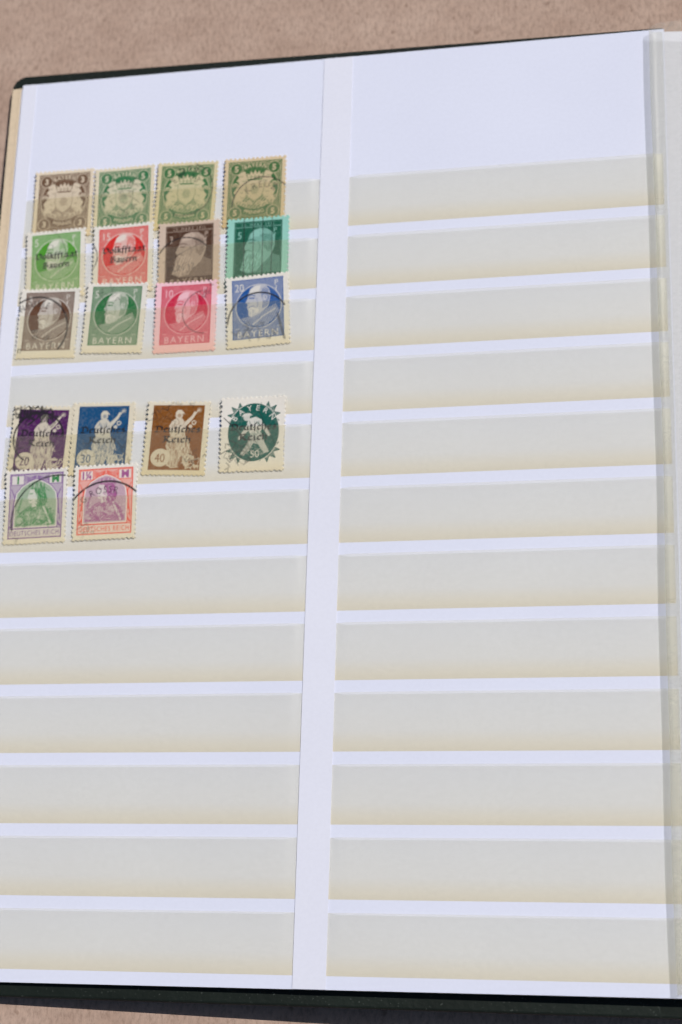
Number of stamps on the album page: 18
